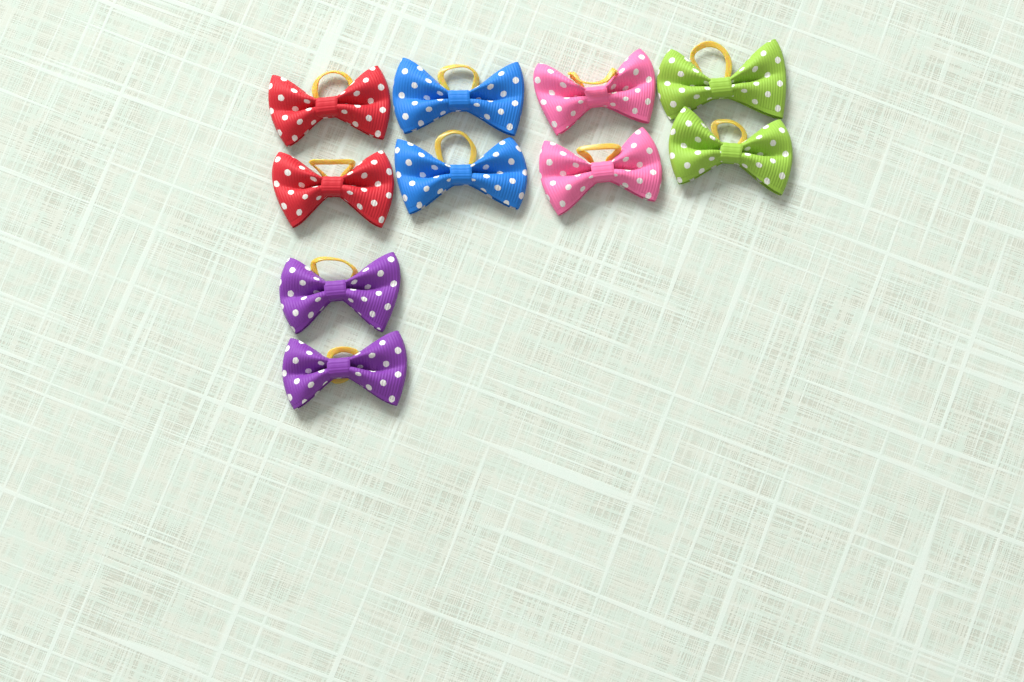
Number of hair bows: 10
